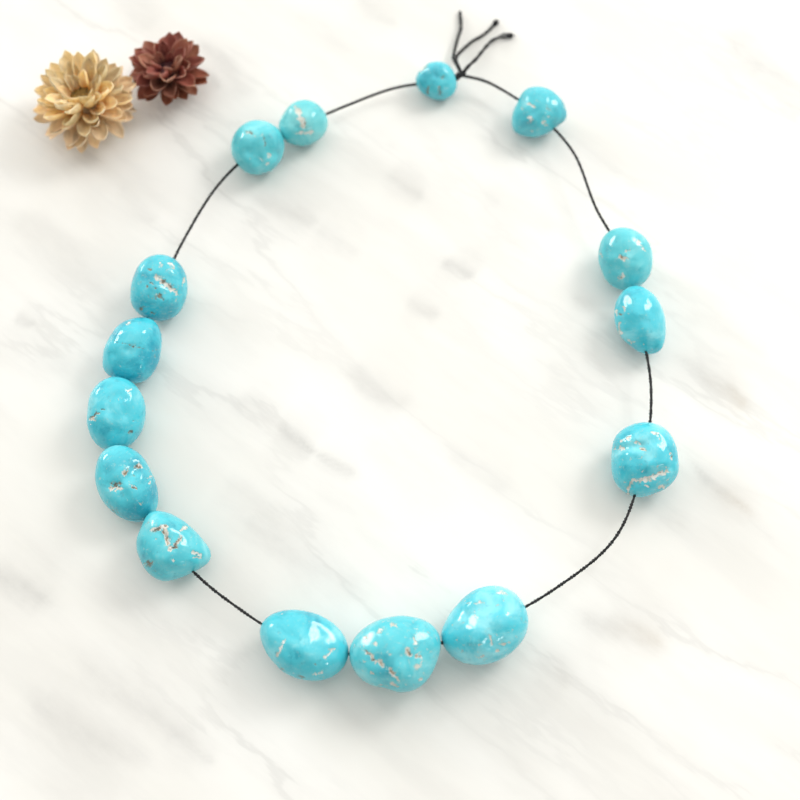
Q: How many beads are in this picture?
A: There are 15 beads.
